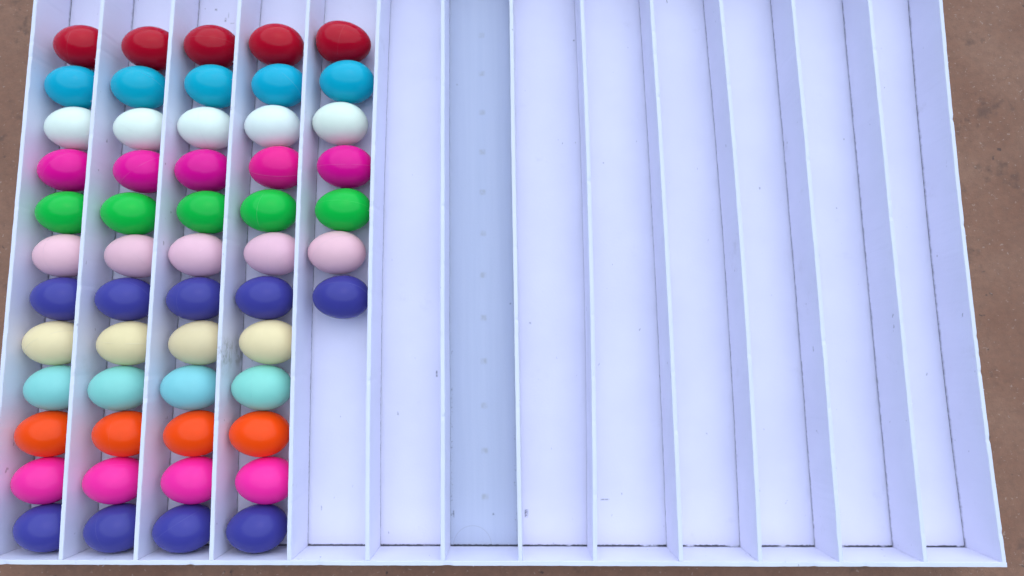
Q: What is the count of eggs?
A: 55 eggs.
